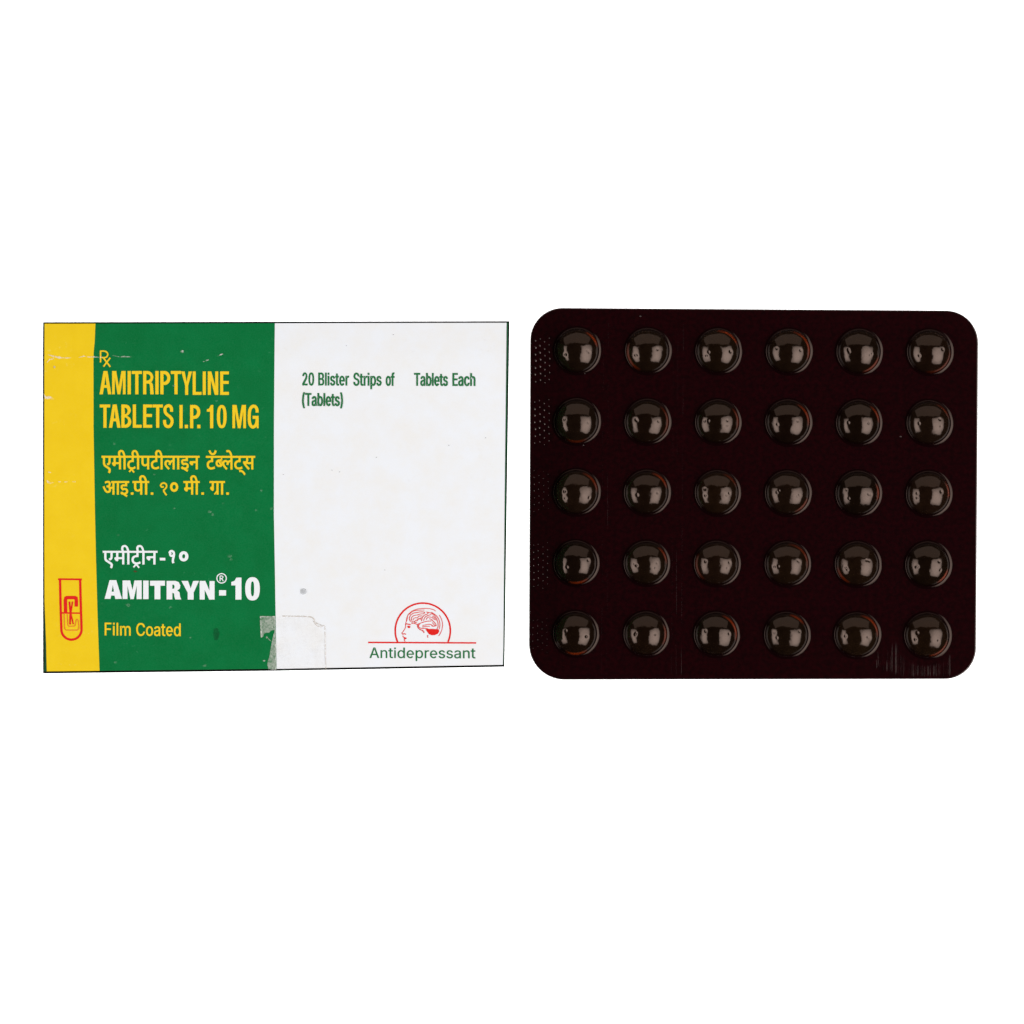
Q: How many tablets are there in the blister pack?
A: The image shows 30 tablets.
